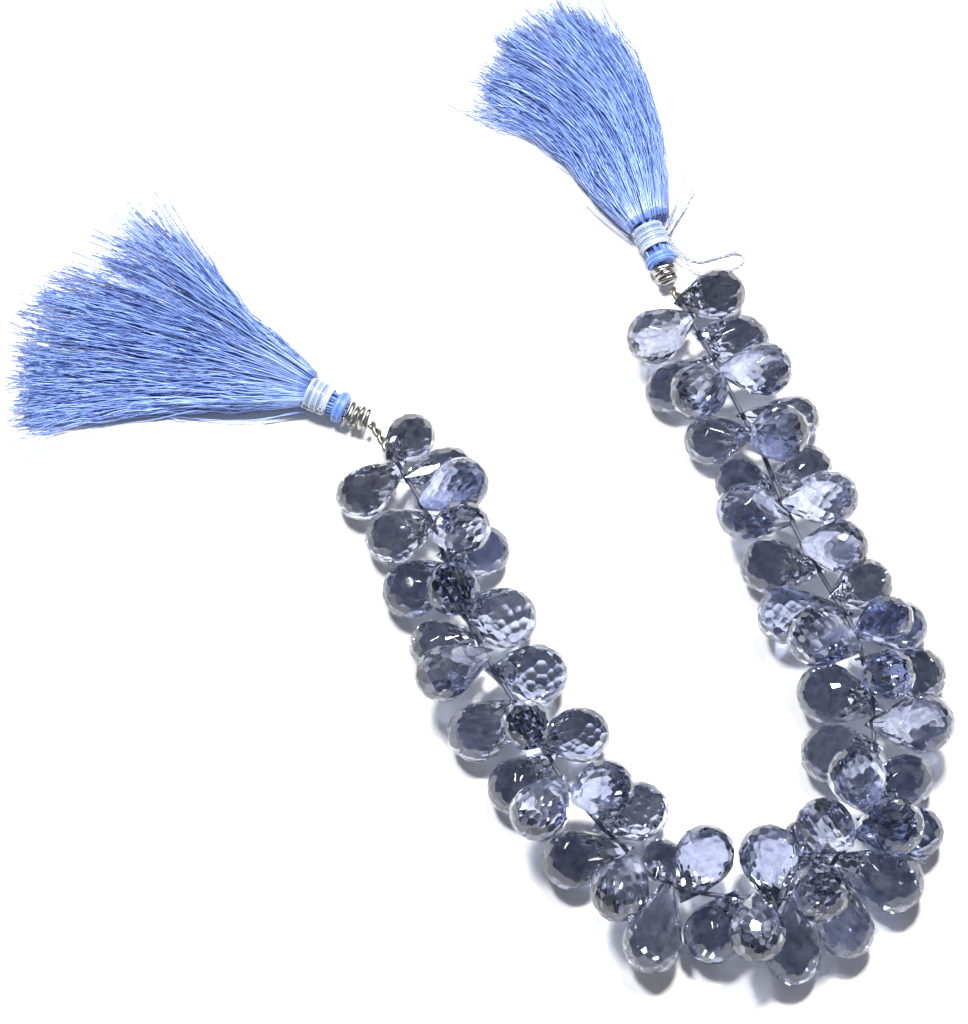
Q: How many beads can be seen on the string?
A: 63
